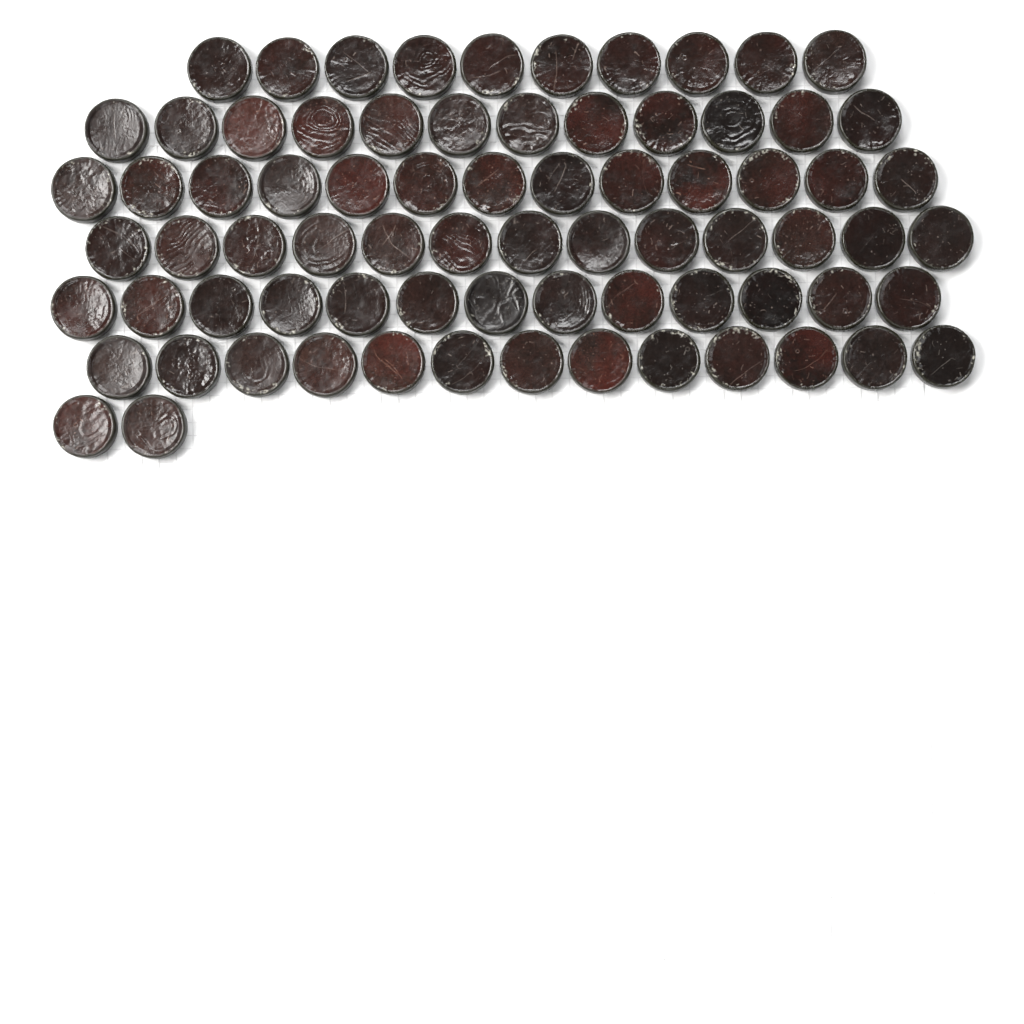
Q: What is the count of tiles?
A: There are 76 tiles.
